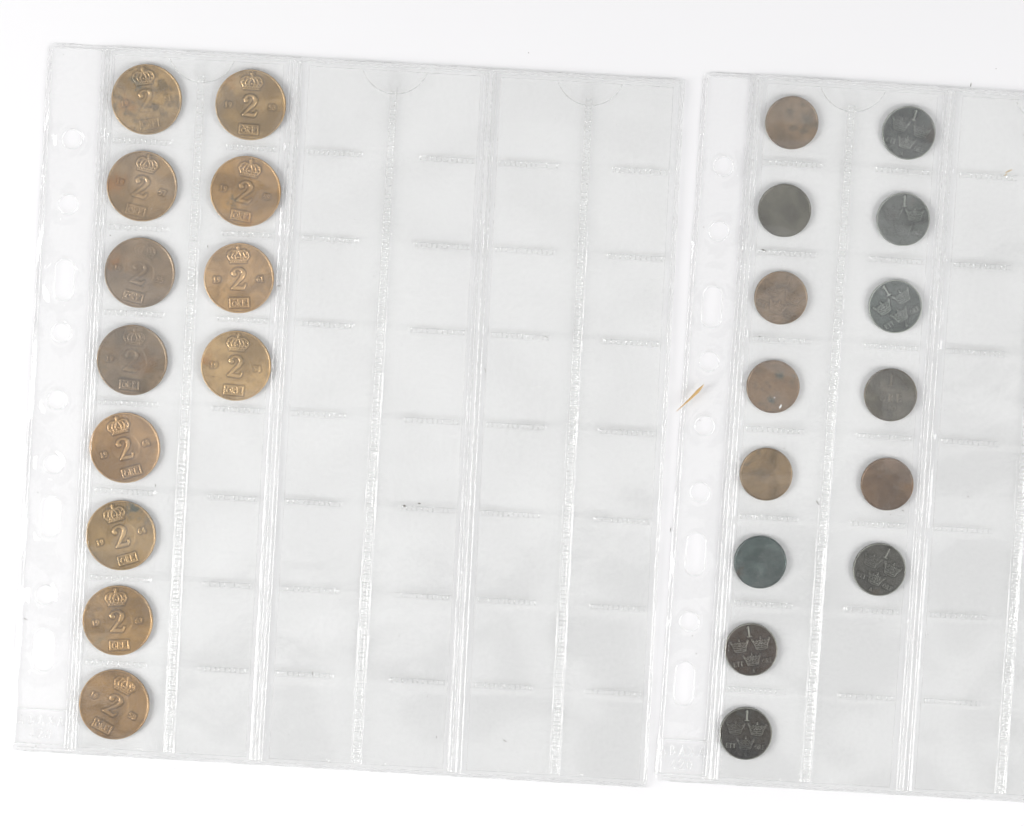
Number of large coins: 12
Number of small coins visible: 14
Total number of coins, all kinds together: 26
